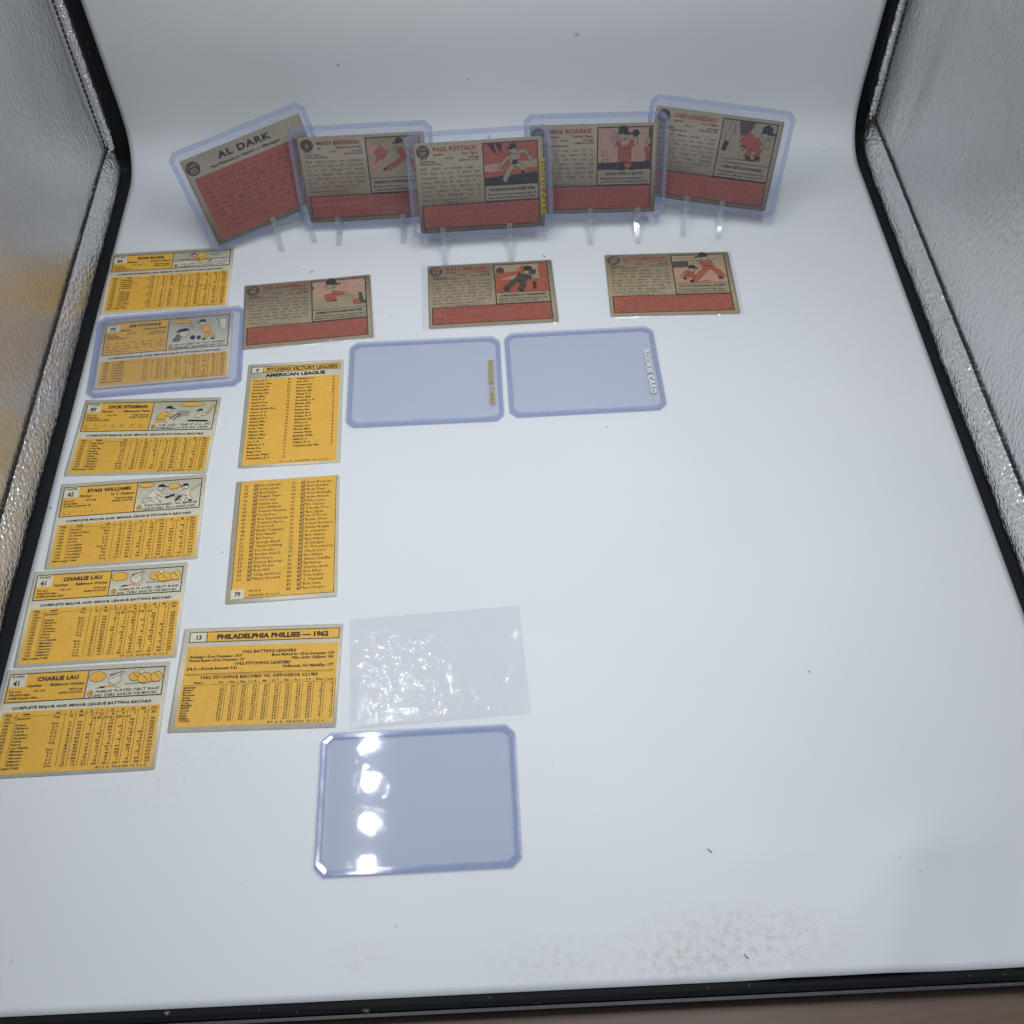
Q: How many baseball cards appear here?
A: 17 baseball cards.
